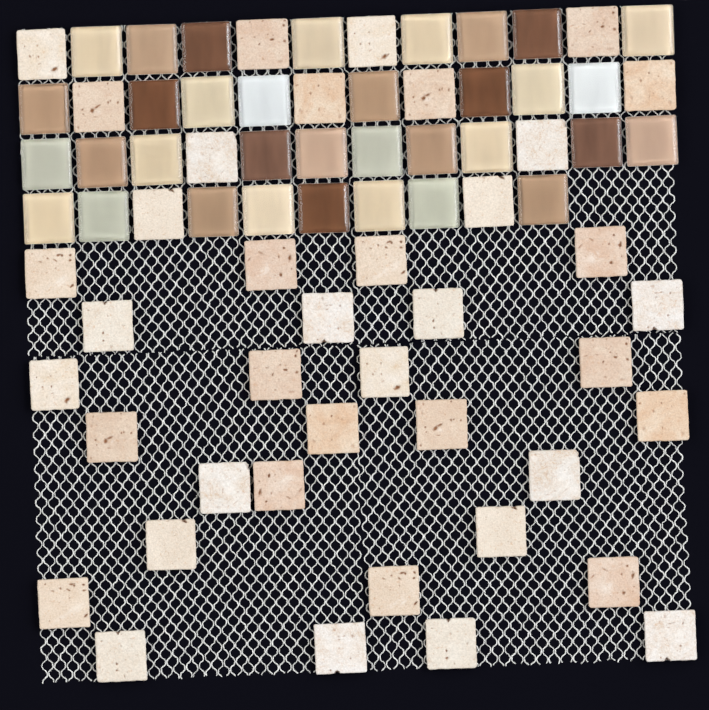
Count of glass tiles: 34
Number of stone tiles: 40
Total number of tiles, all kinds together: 74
